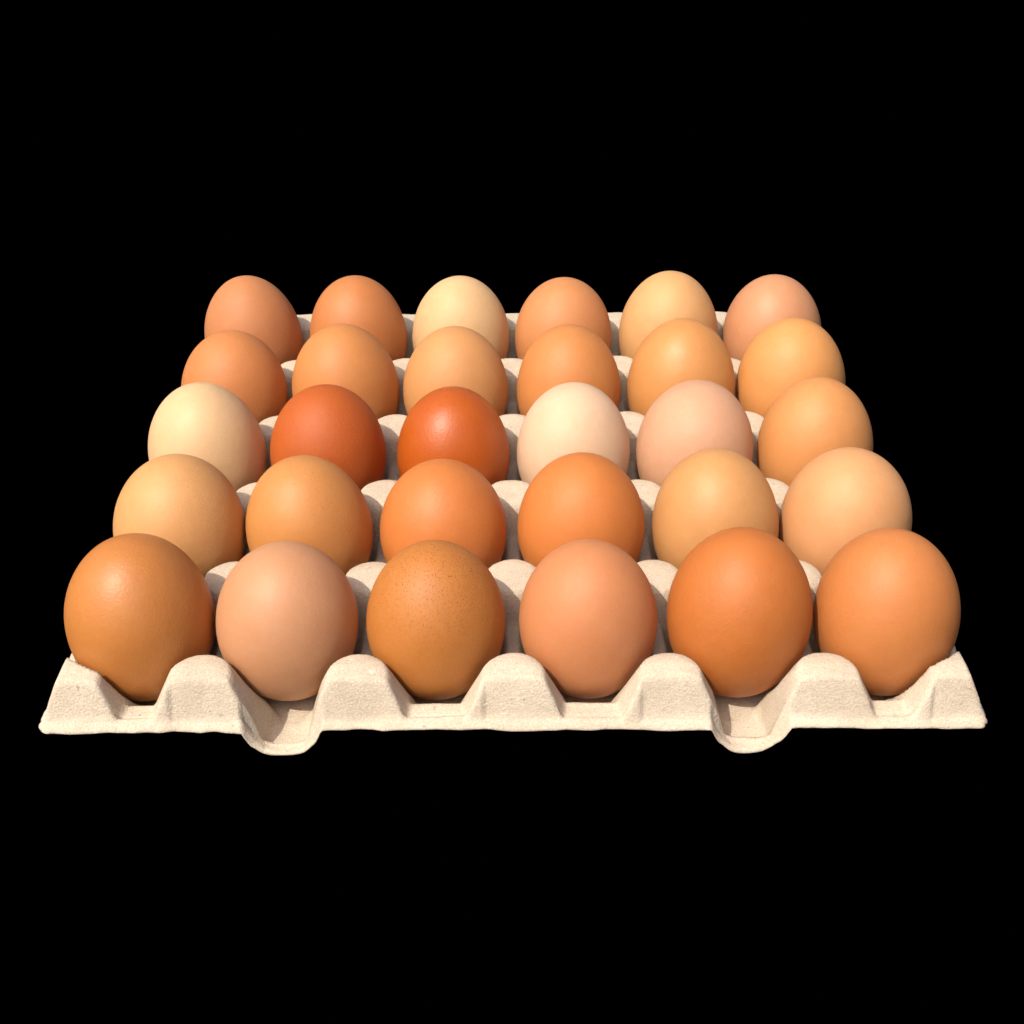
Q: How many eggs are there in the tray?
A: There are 30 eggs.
